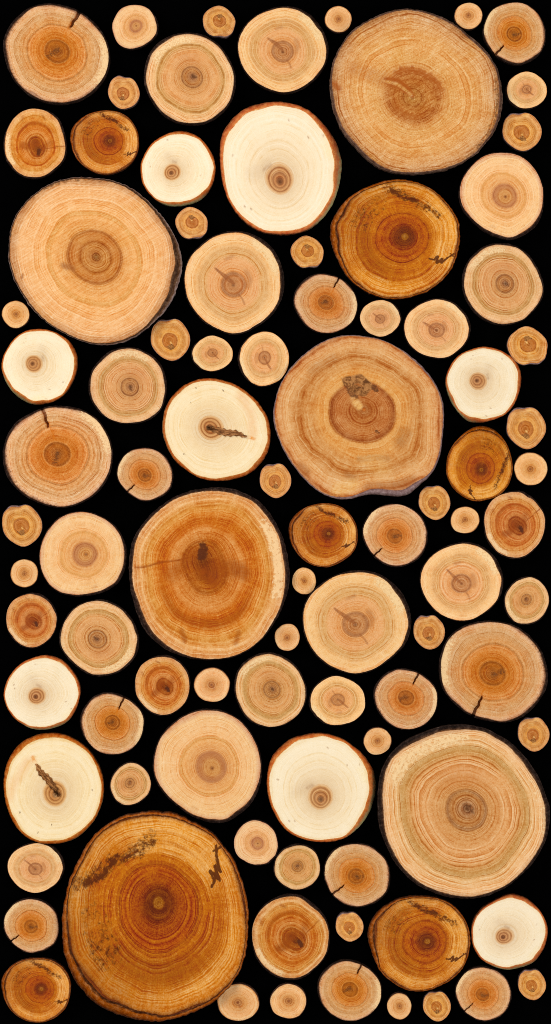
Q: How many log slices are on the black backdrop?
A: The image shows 92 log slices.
